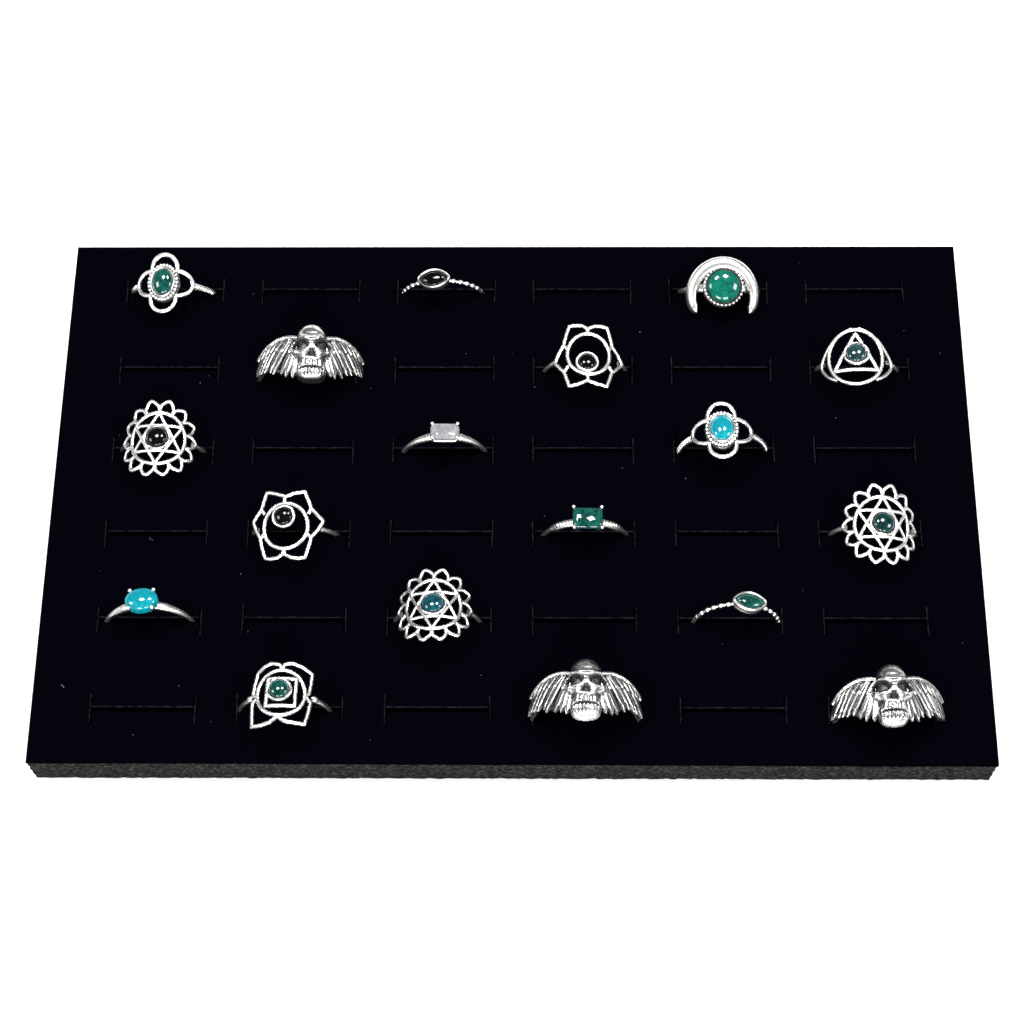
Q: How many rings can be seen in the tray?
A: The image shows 18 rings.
